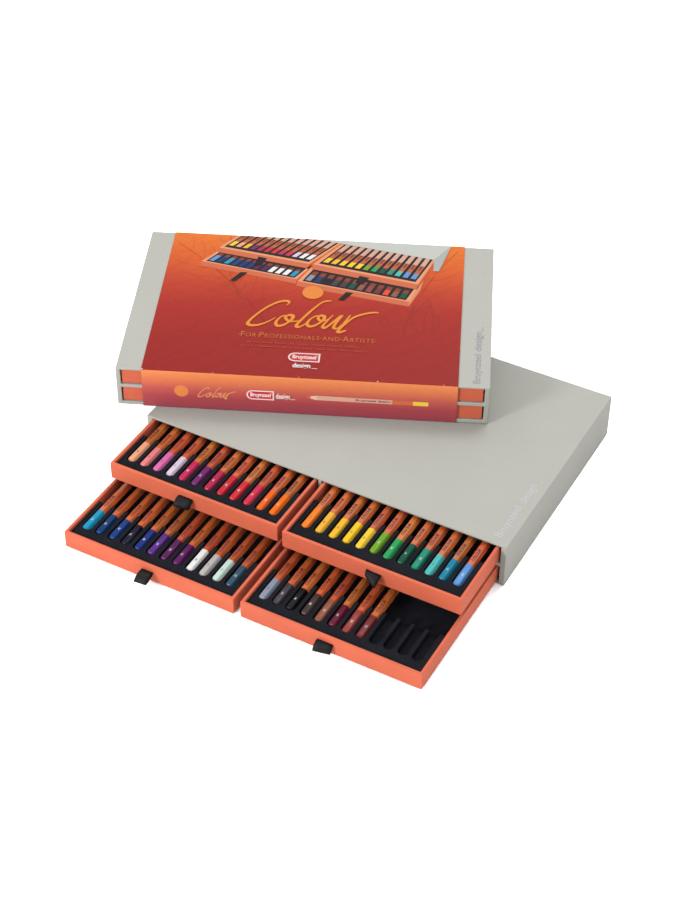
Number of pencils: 44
